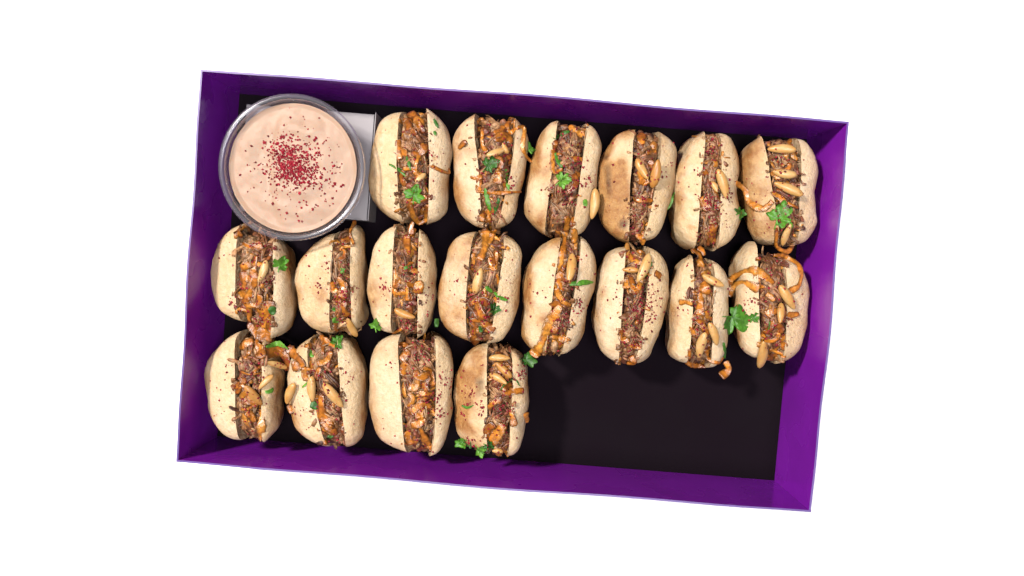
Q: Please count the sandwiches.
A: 18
